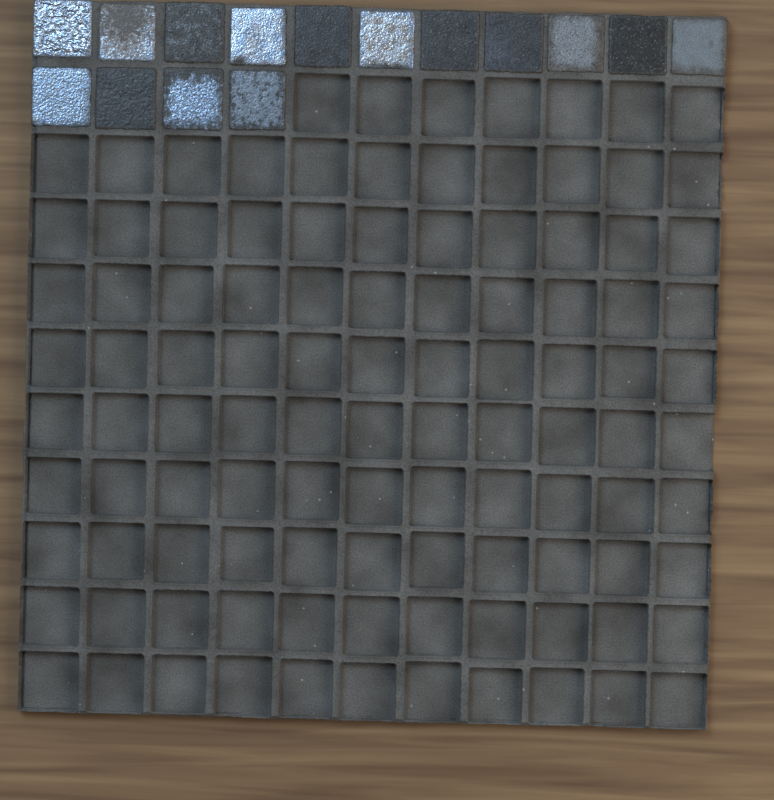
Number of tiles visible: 15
